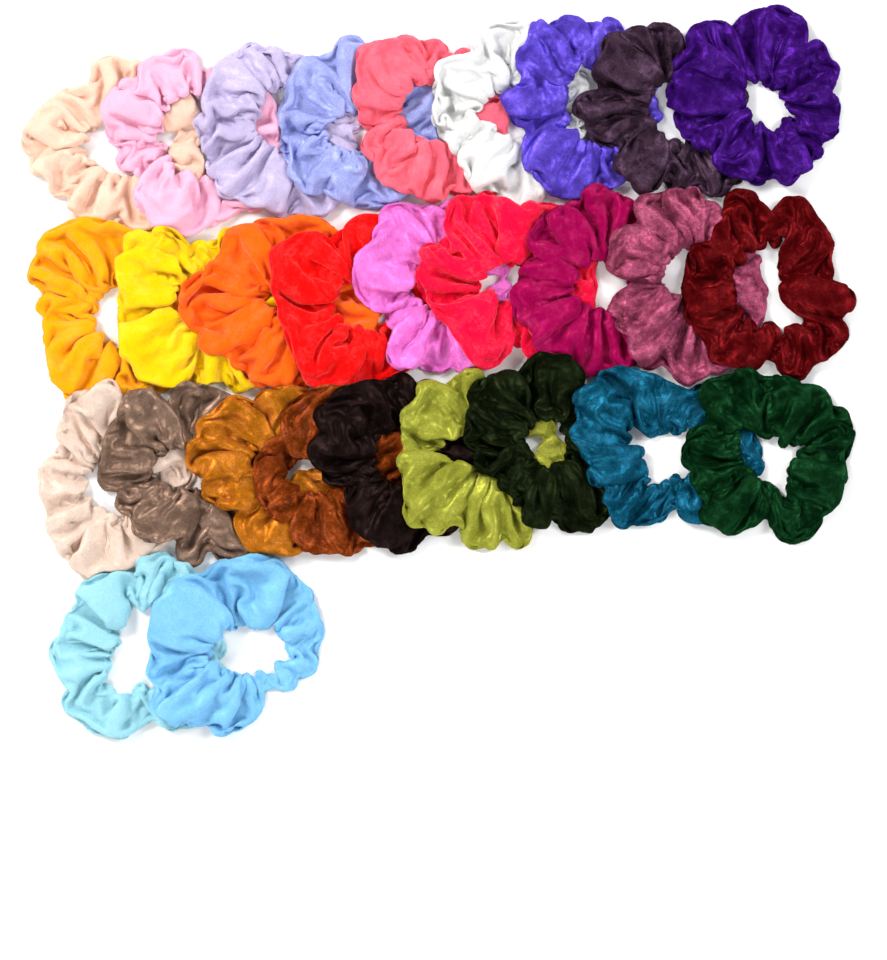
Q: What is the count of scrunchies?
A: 29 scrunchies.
